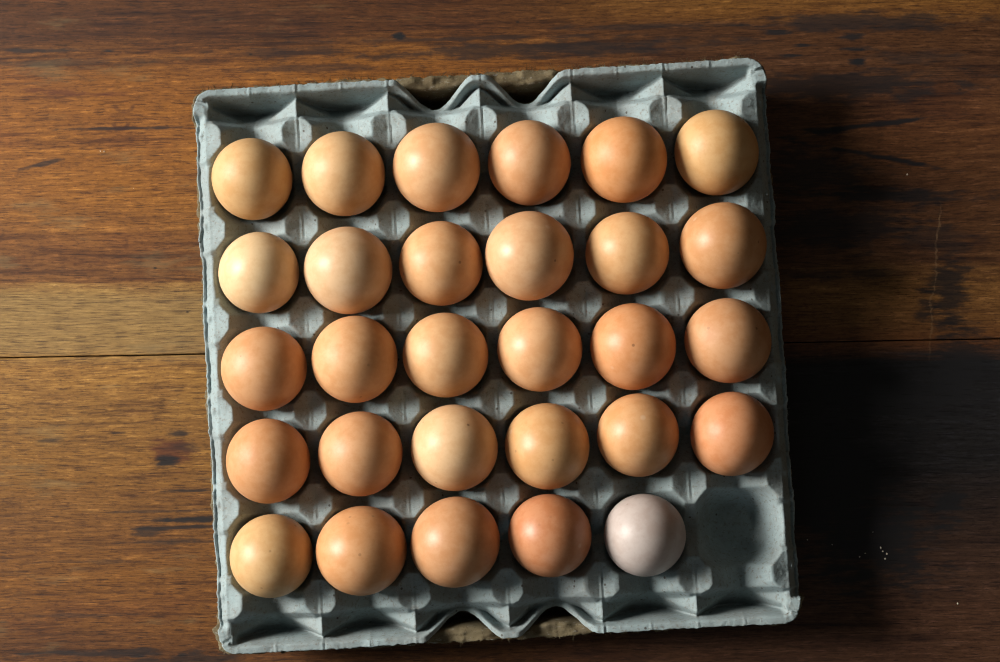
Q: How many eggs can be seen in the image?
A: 29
